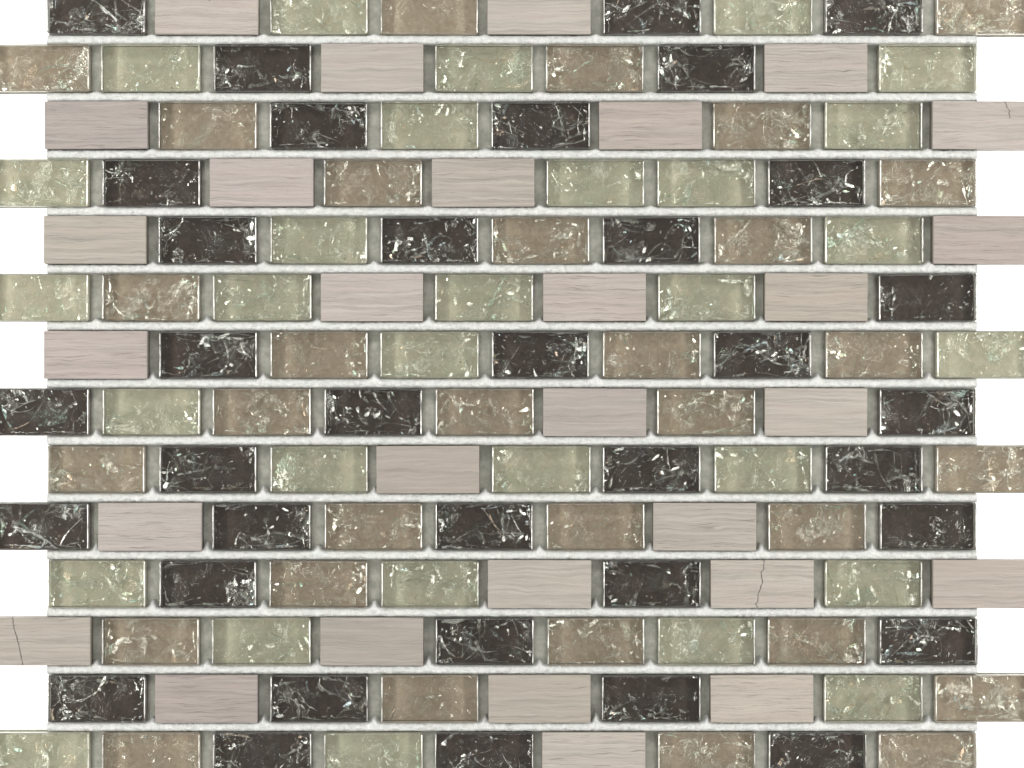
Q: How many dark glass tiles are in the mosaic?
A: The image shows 36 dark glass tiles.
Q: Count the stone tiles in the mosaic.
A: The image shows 29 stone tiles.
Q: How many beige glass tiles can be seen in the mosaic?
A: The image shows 31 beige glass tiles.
